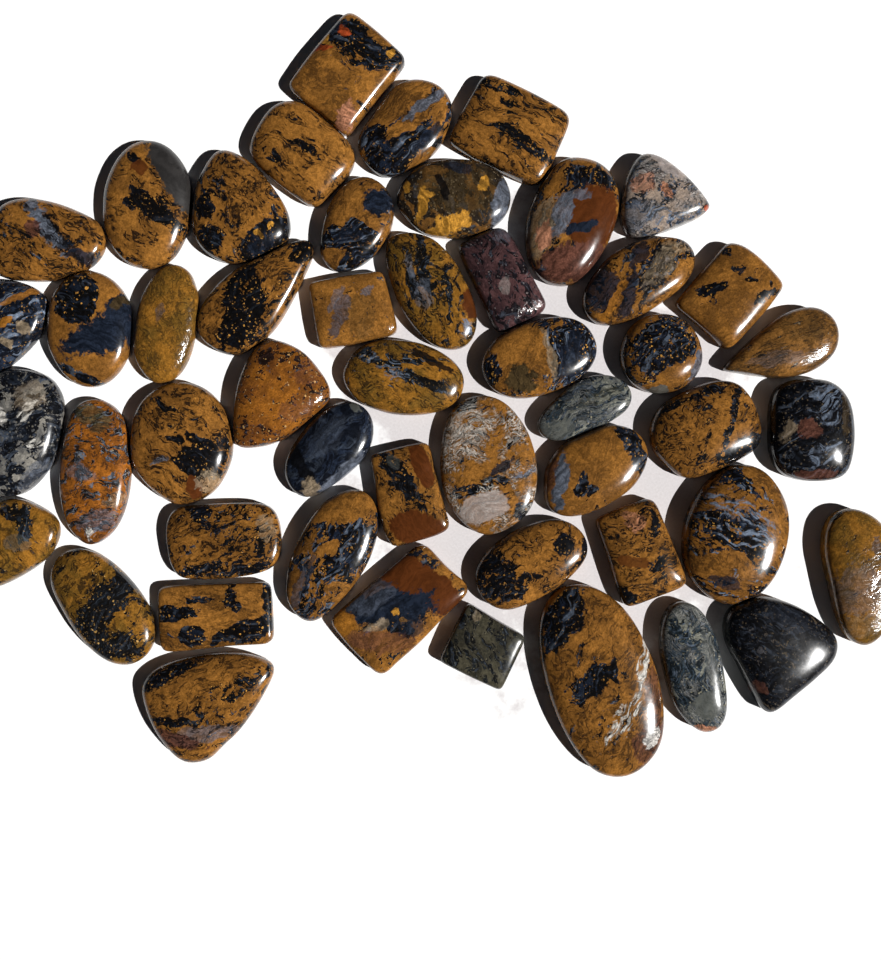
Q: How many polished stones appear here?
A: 50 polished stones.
